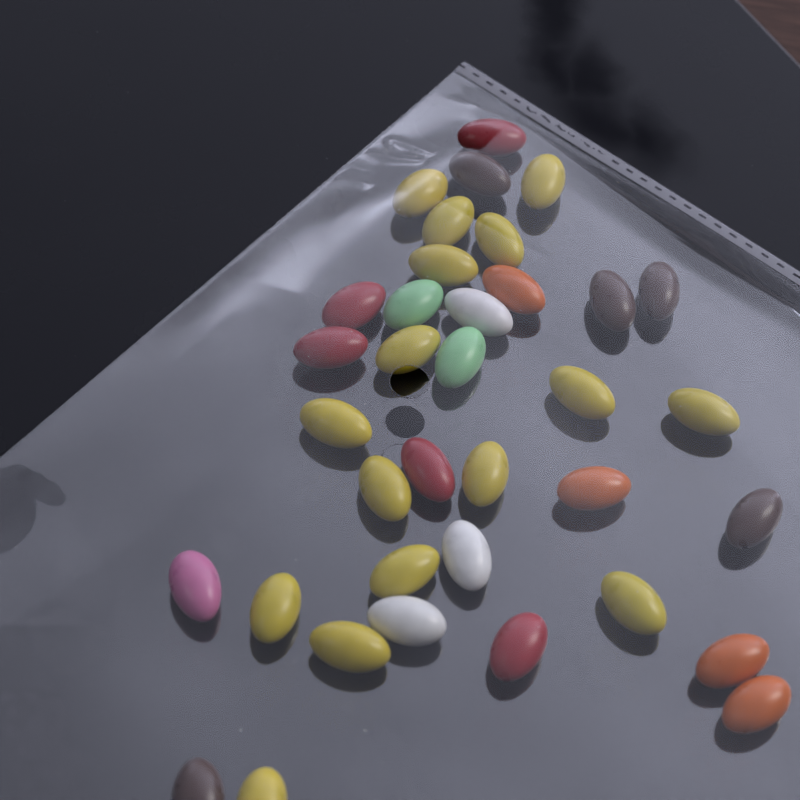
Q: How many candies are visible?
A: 36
